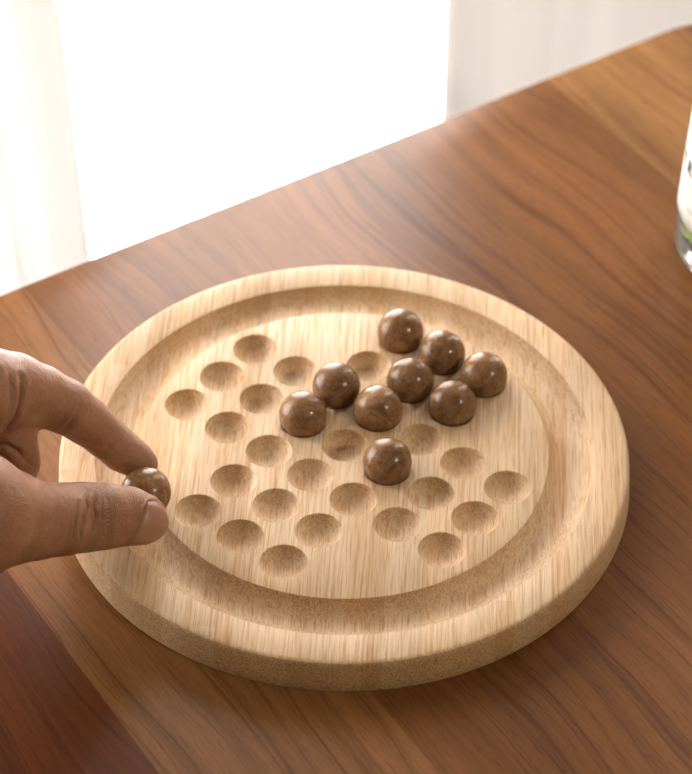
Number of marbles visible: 10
